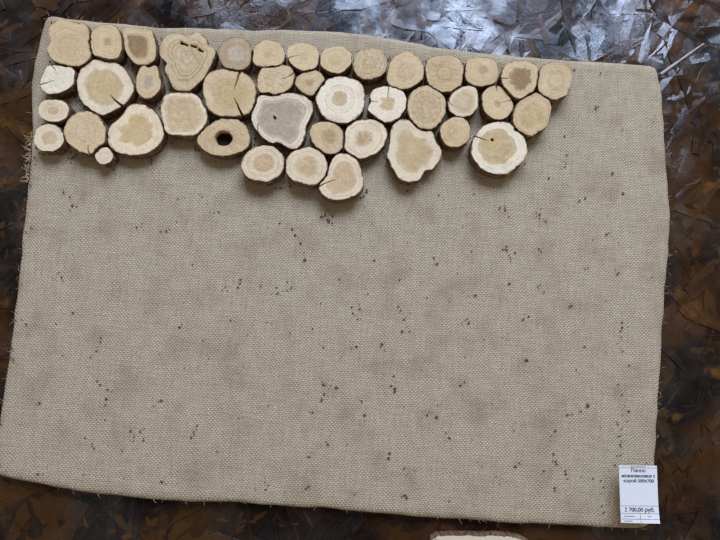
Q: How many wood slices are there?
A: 42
